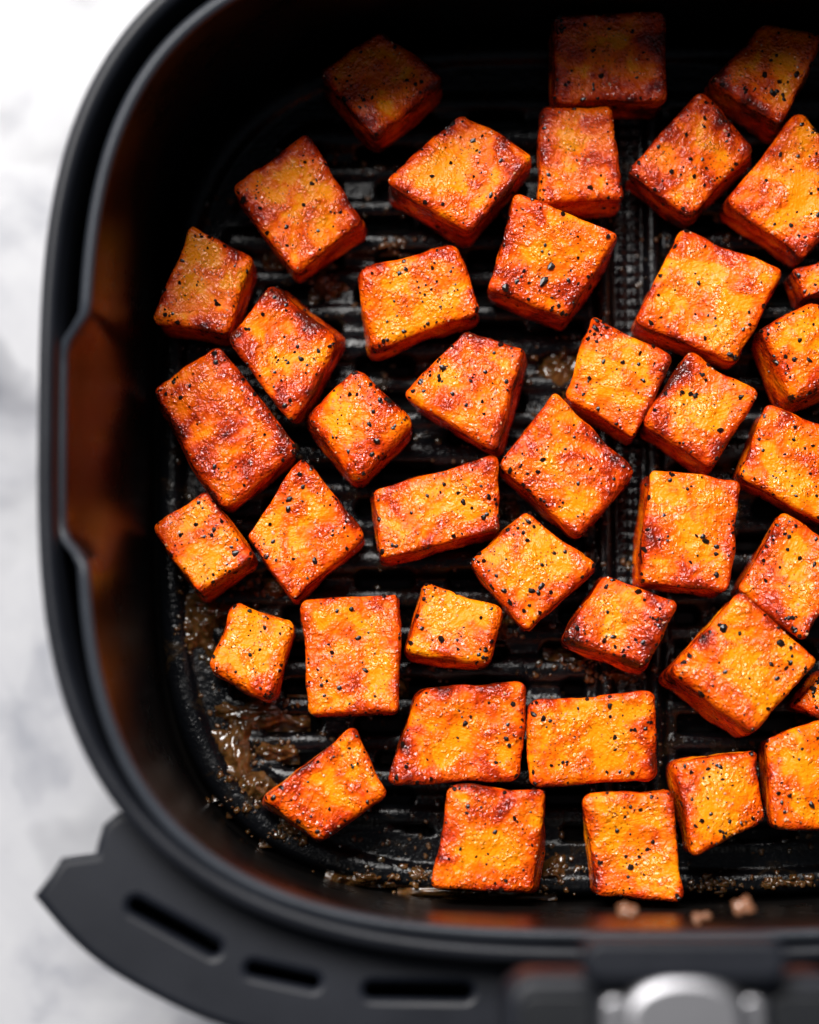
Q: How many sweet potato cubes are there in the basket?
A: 41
